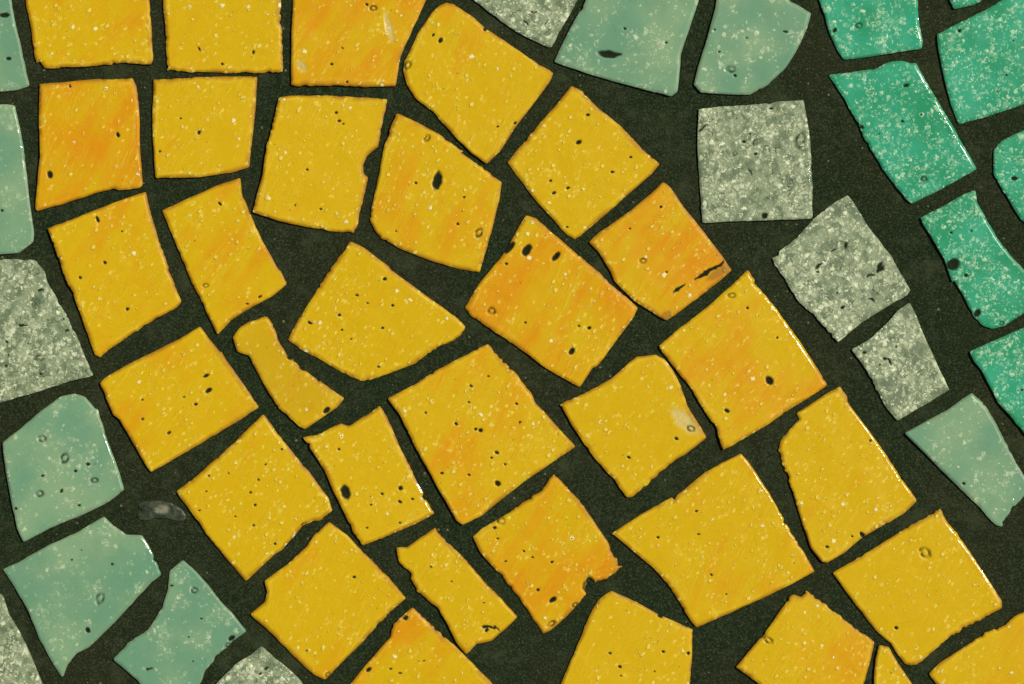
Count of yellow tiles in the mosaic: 32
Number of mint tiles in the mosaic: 8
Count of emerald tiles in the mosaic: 7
